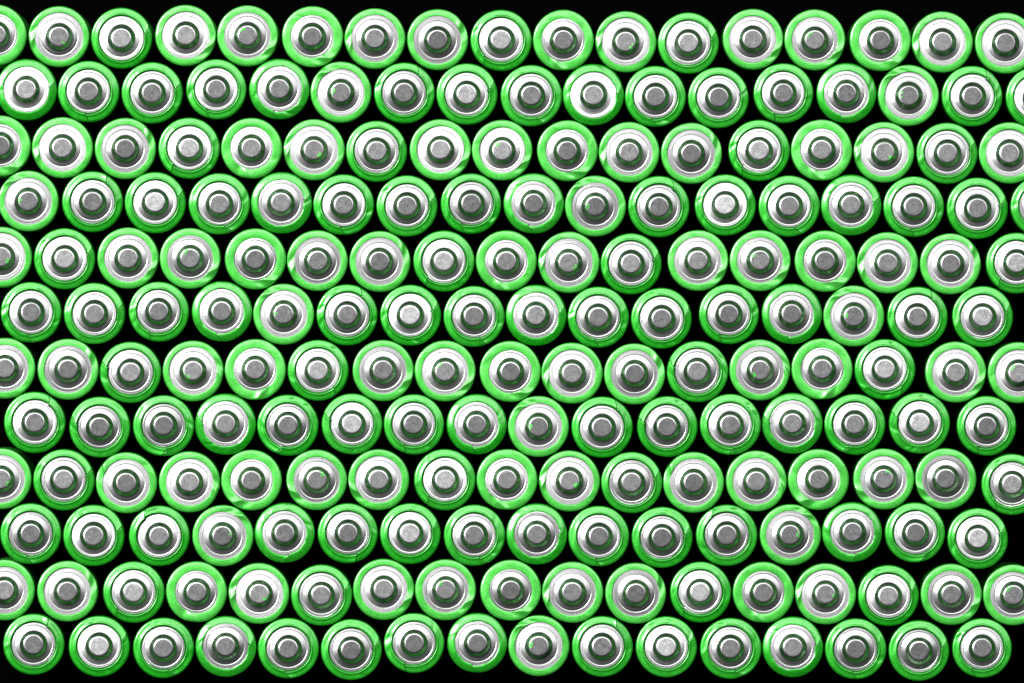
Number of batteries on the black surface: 200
